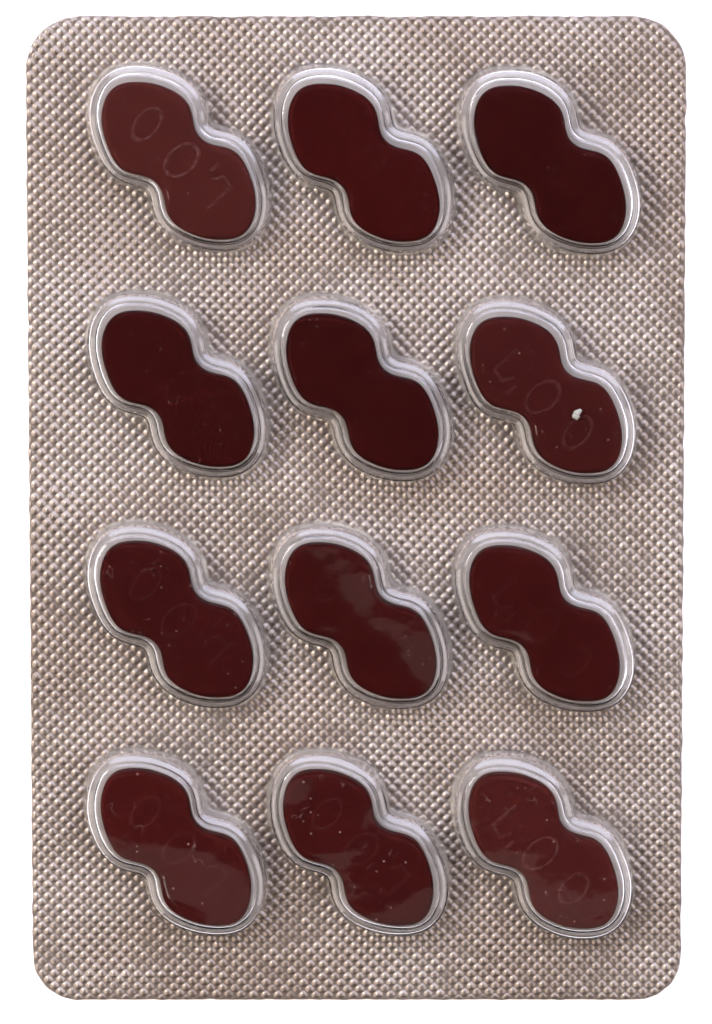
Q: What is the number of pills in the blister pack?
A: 12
